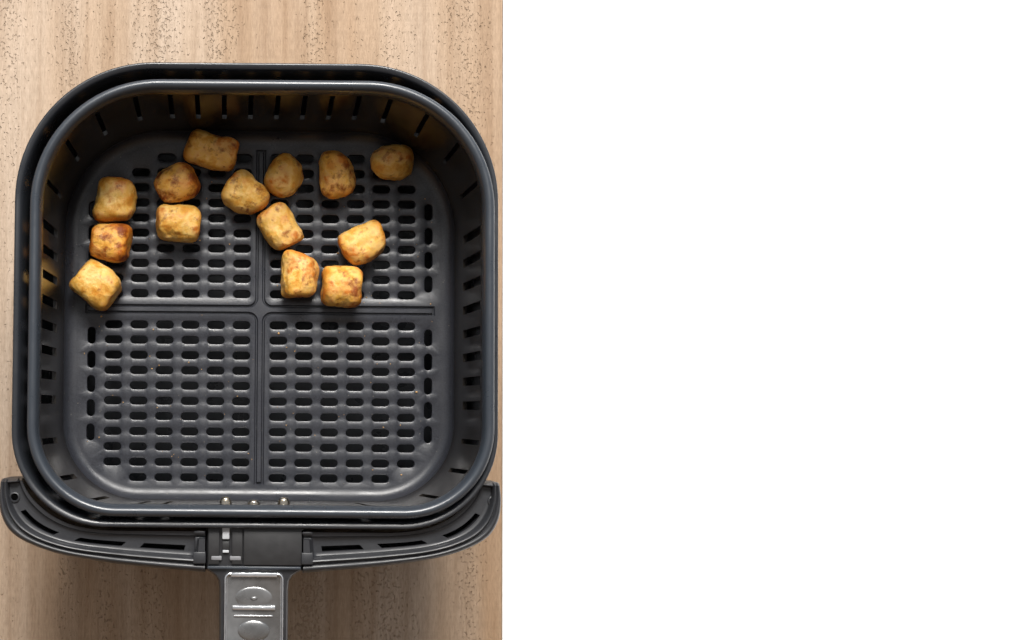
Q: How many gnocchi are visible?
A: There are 14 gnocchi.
